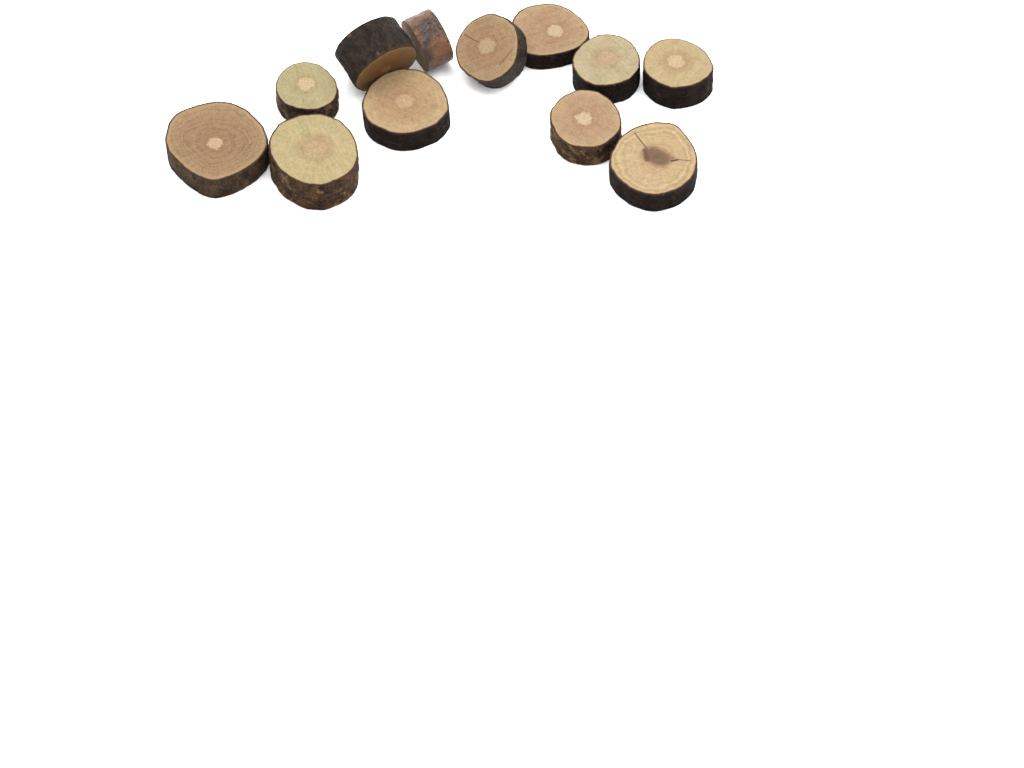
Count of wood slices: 12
